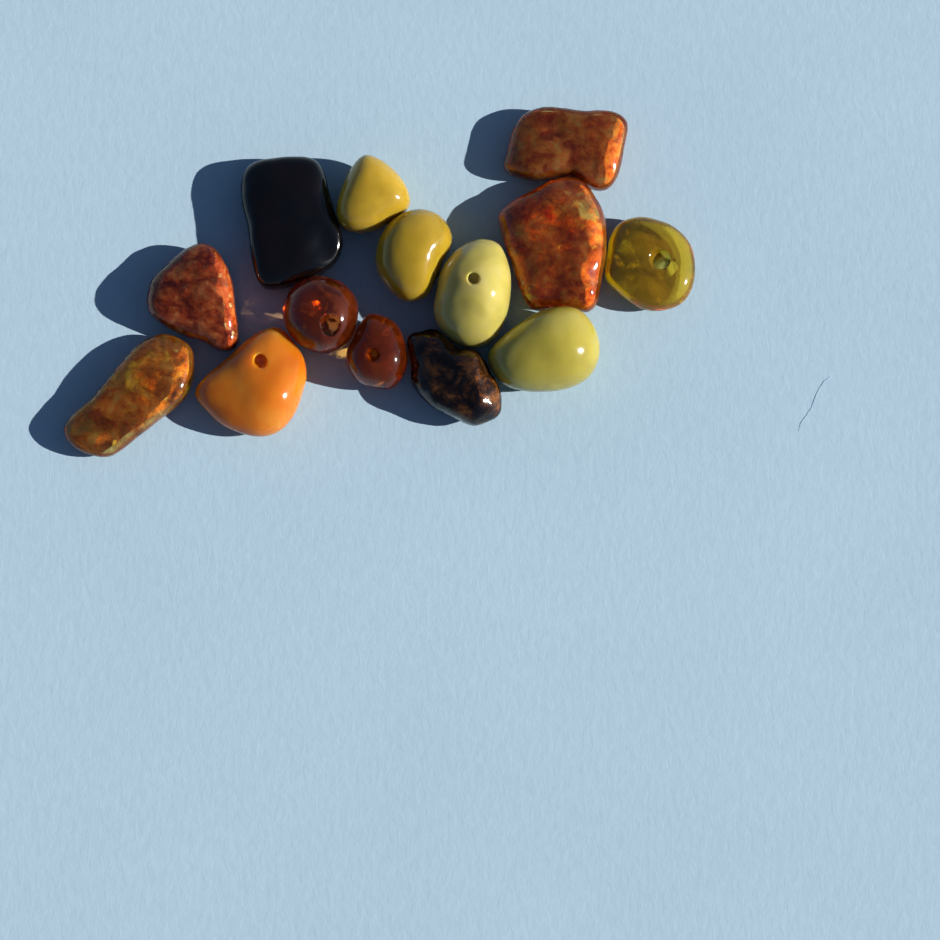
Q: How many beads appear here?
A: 14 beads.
